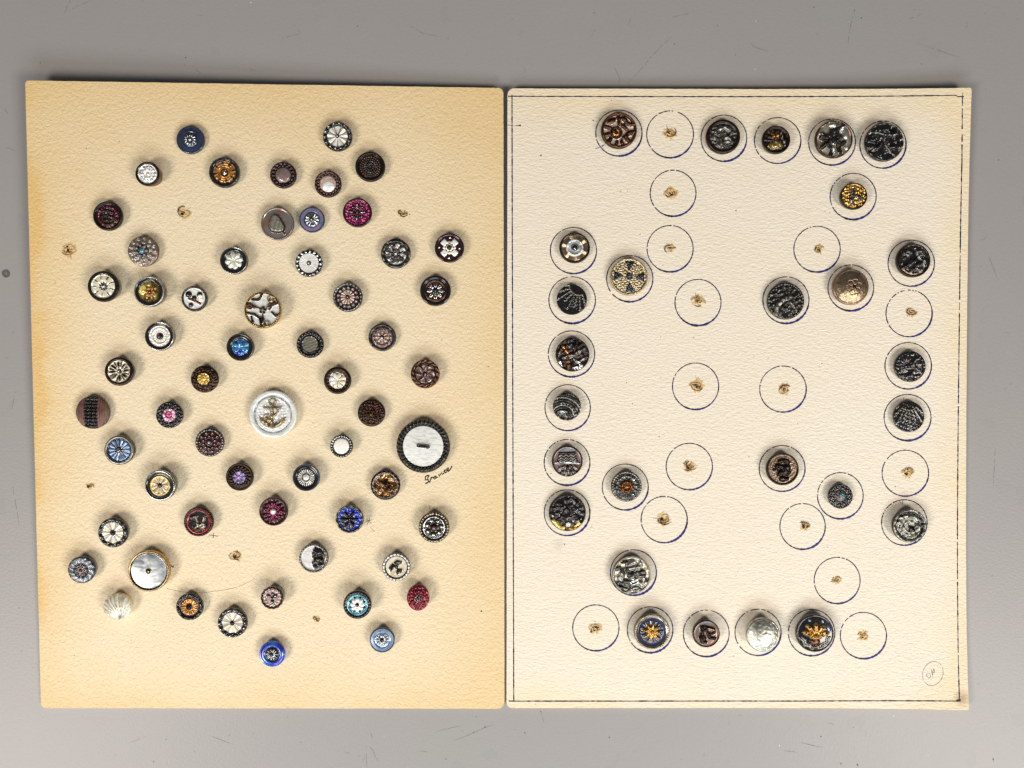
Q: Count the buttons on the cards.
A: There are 86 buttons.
